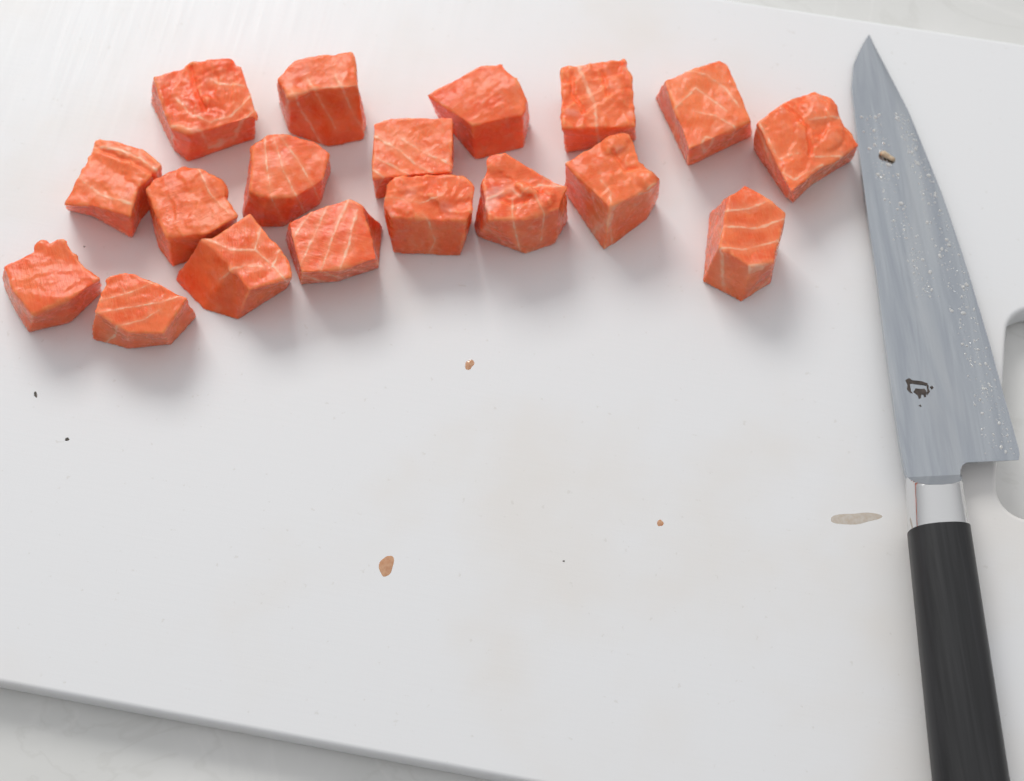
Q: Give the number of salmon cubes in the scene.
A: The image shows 18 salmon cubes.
